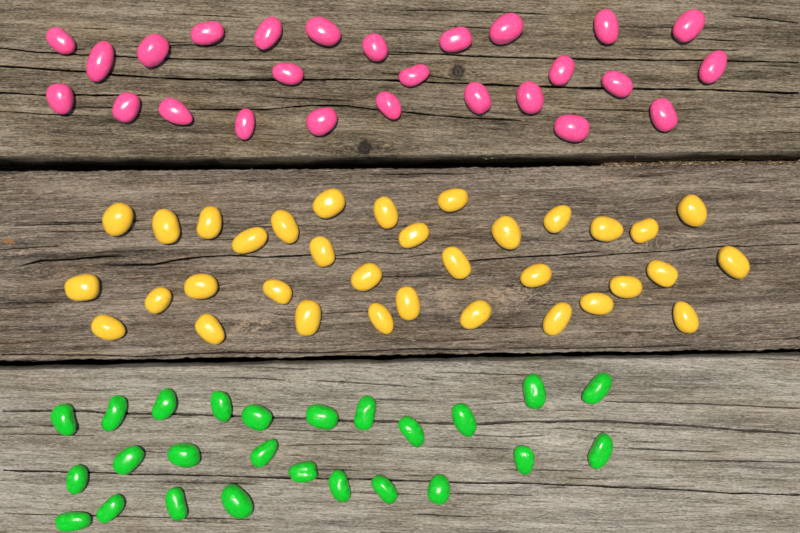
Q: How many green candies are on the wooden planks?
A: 25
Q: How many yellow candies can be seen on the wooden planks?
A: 34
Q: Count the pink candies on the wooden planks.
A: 26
